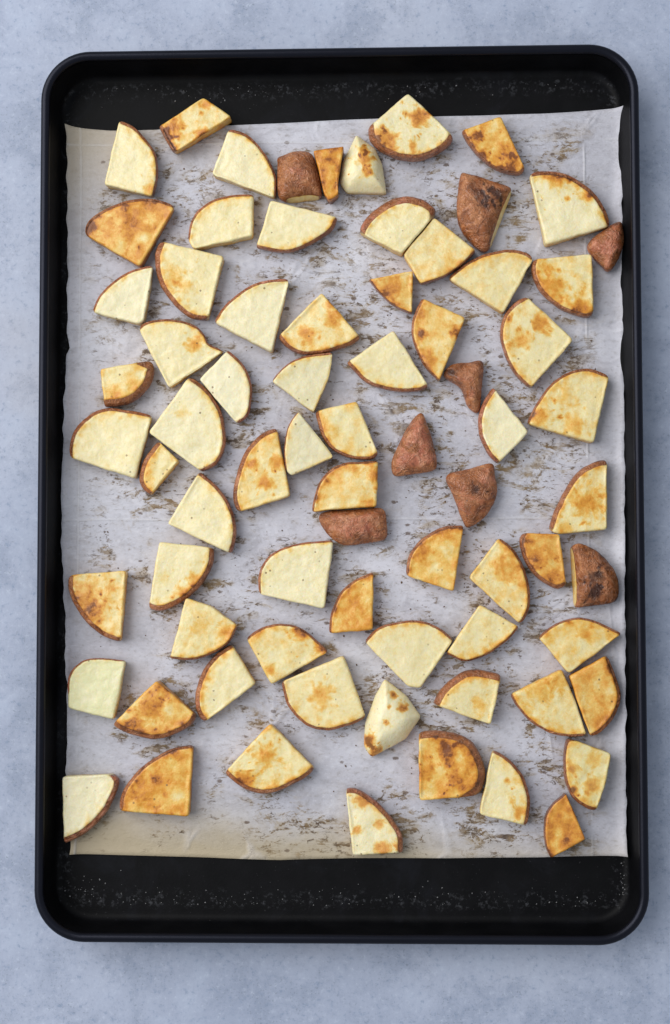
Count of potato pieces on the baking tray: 74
